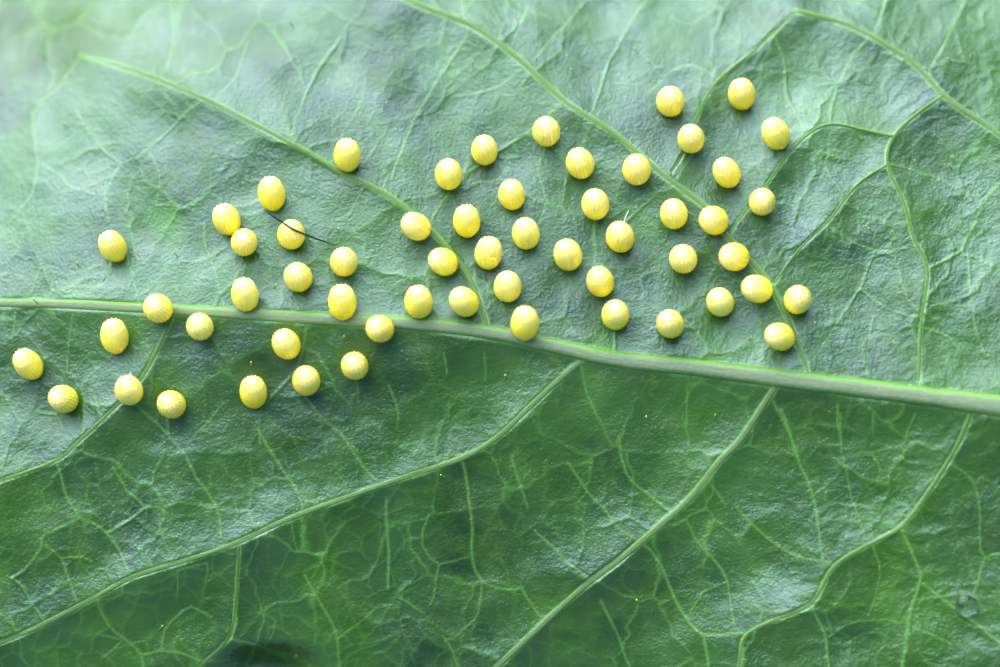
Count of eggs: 57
